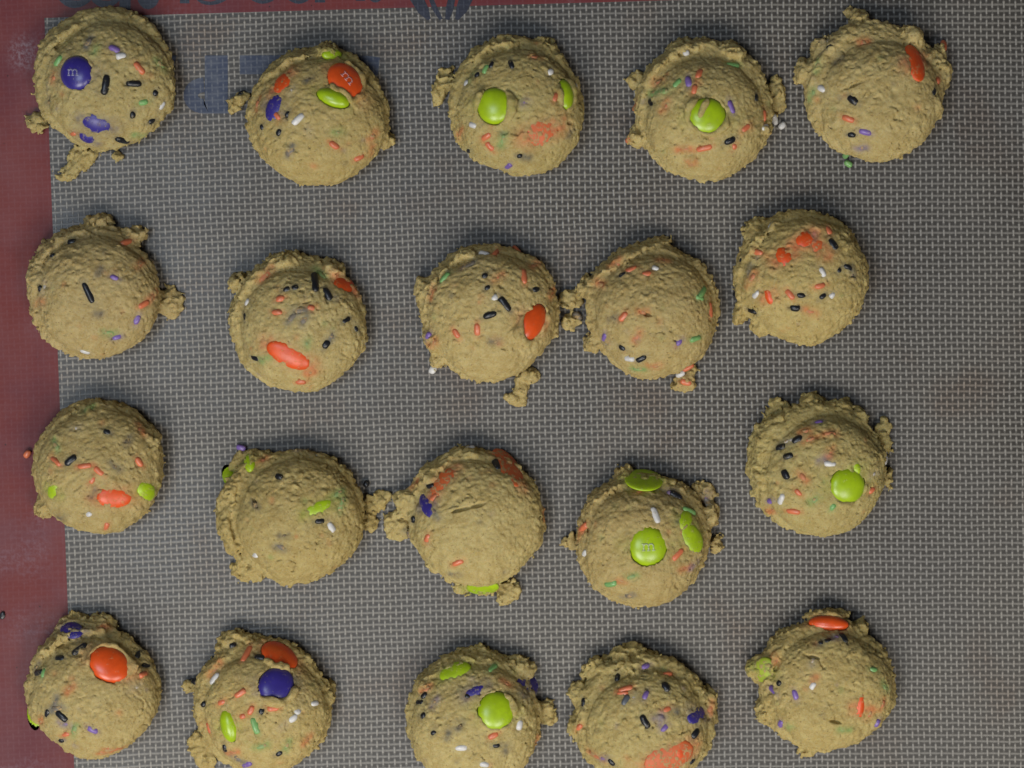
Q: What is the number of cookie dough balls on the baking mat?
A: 20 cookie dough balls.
